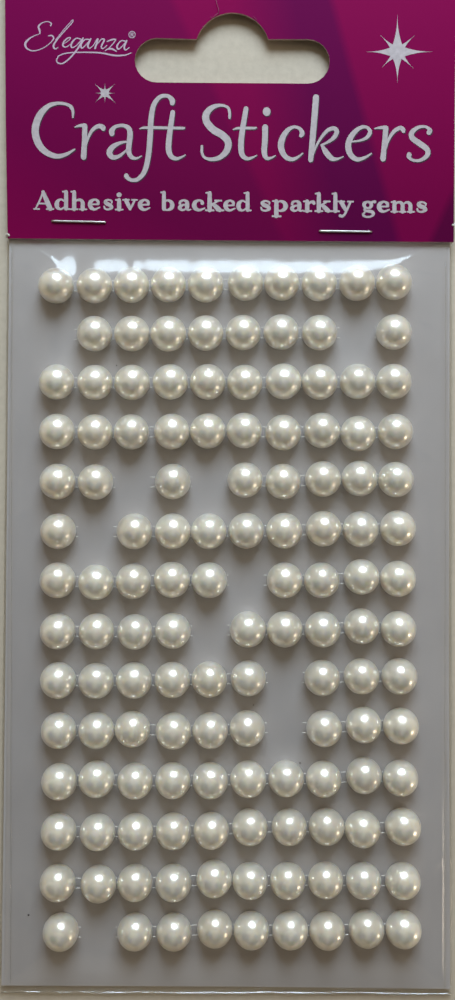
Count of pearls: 130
